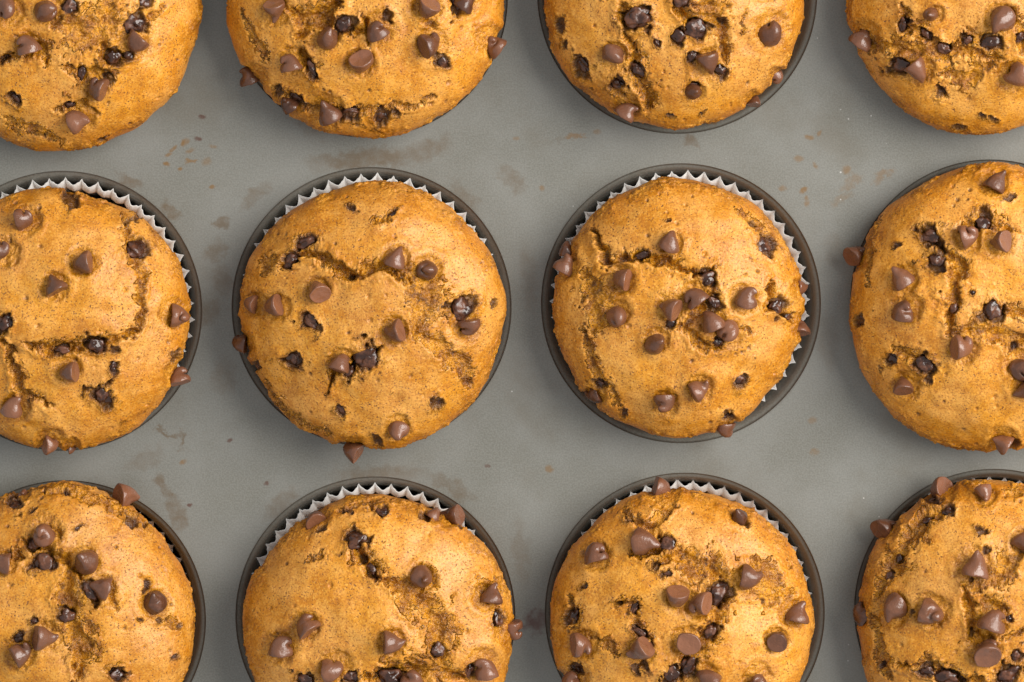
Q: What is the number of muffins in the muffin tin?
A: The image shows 12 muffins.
